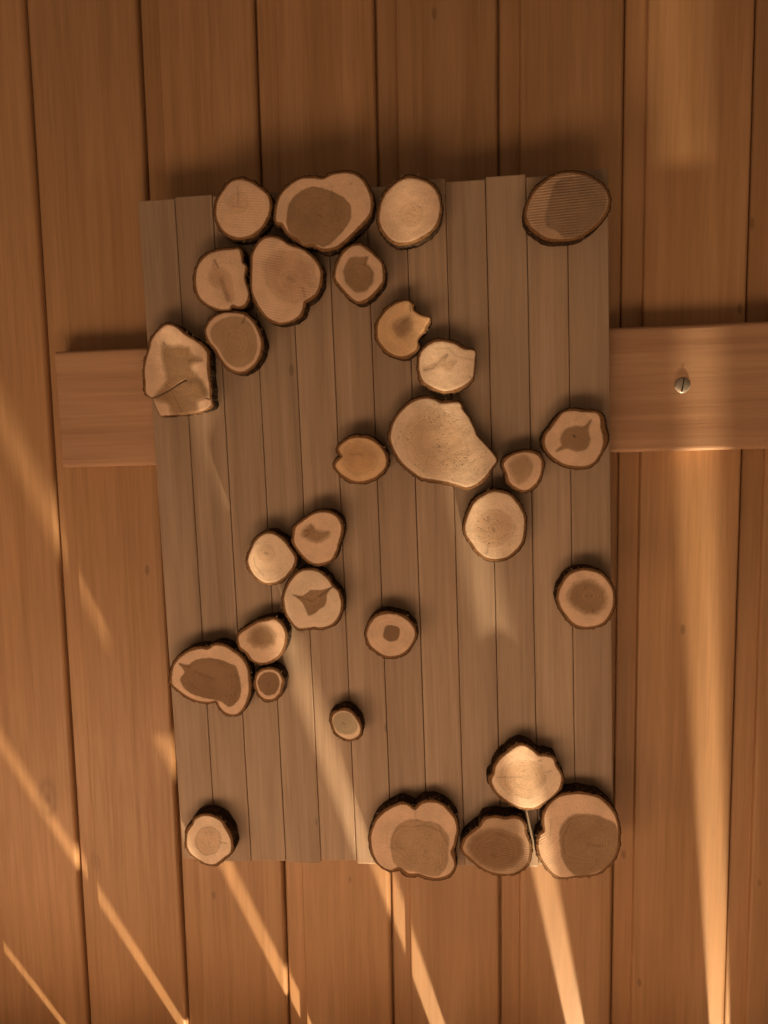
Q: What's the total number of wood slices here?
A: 30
